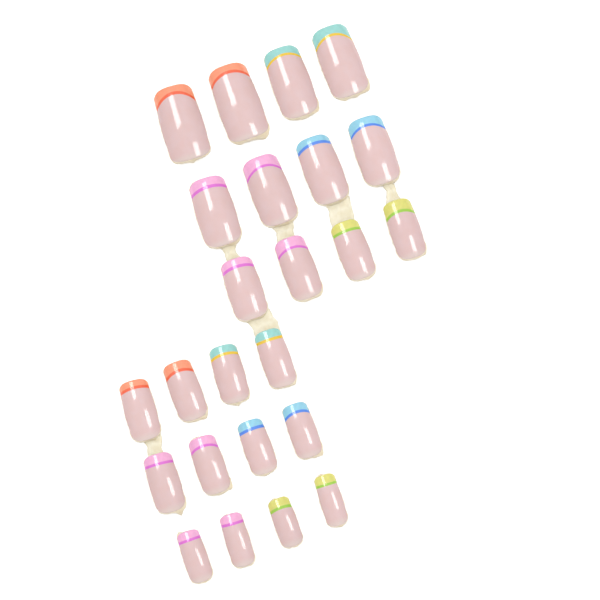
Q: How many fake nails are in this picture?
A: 24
